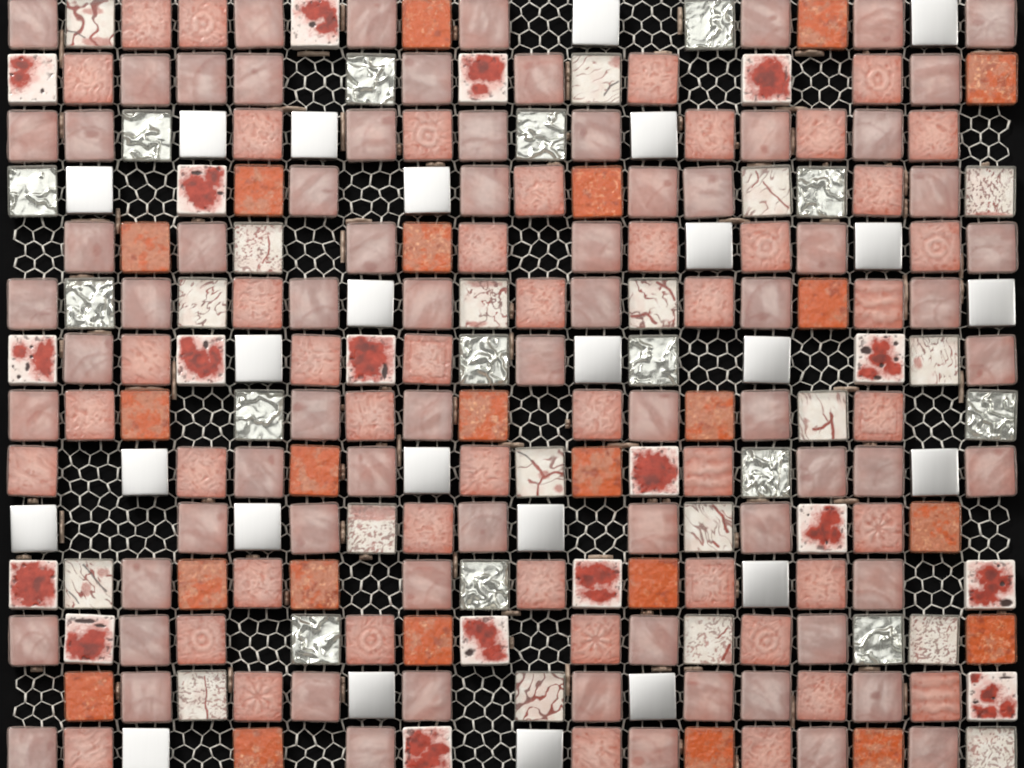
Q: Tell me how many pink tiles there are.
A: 122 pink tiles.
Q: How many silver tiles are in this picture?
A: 40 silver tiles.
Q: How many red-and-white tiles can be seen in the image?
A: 37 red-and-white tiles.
